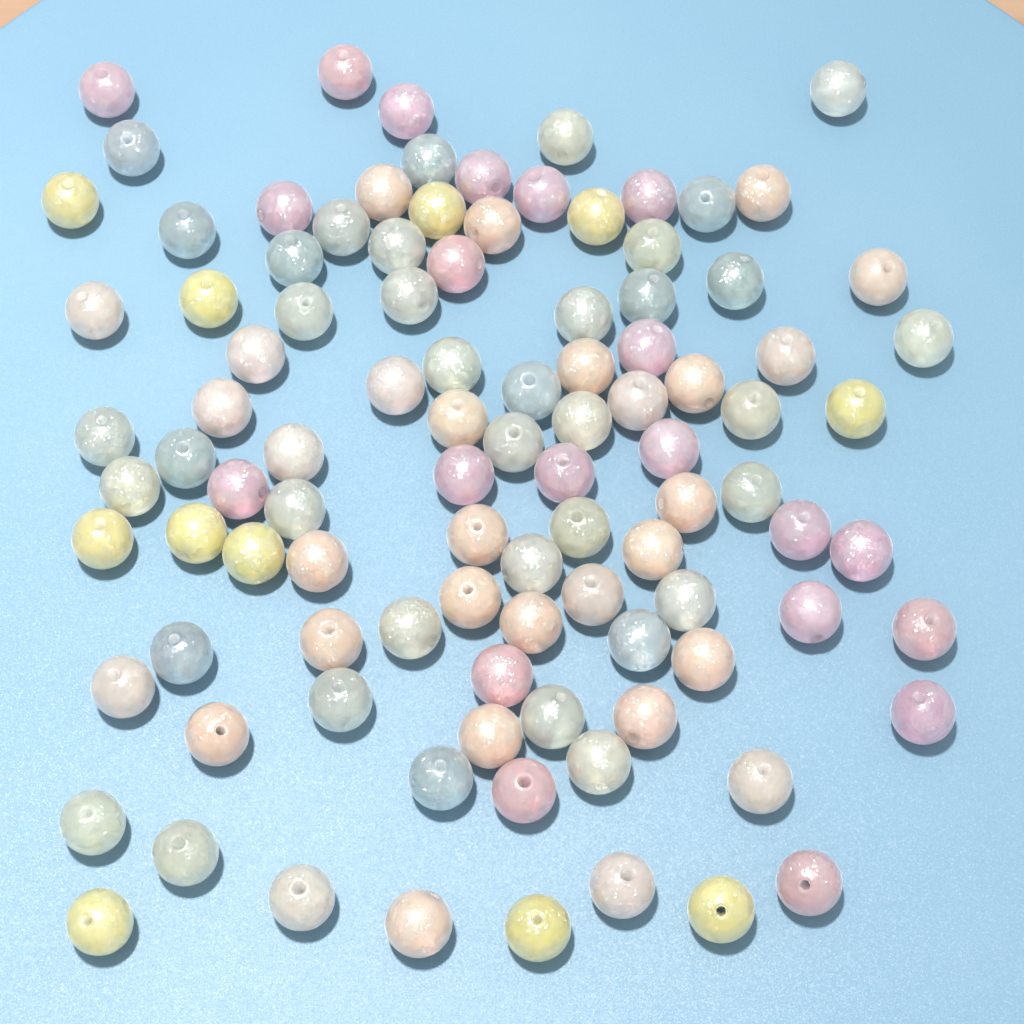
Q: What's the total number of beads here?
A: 101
